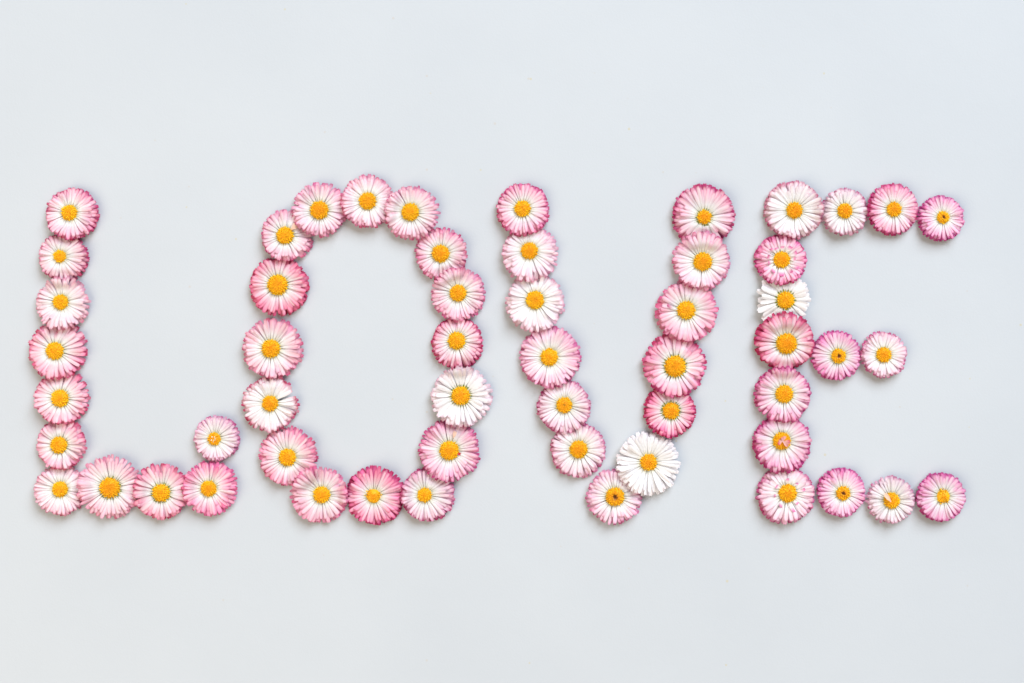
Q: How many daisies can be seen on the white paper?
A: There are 55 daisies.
